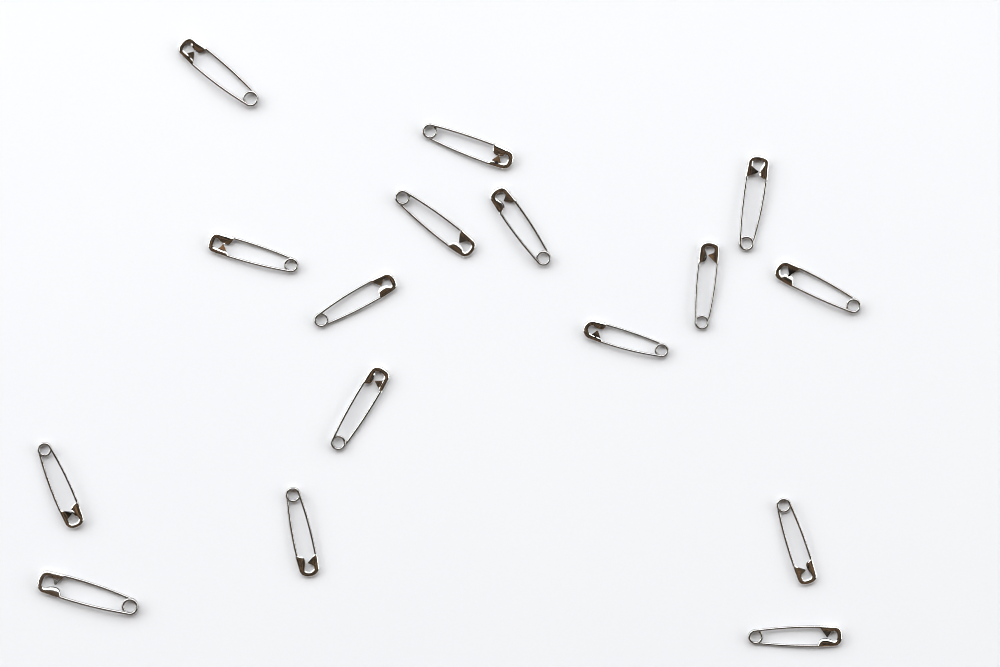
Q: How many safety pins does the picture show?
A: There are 16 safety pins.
